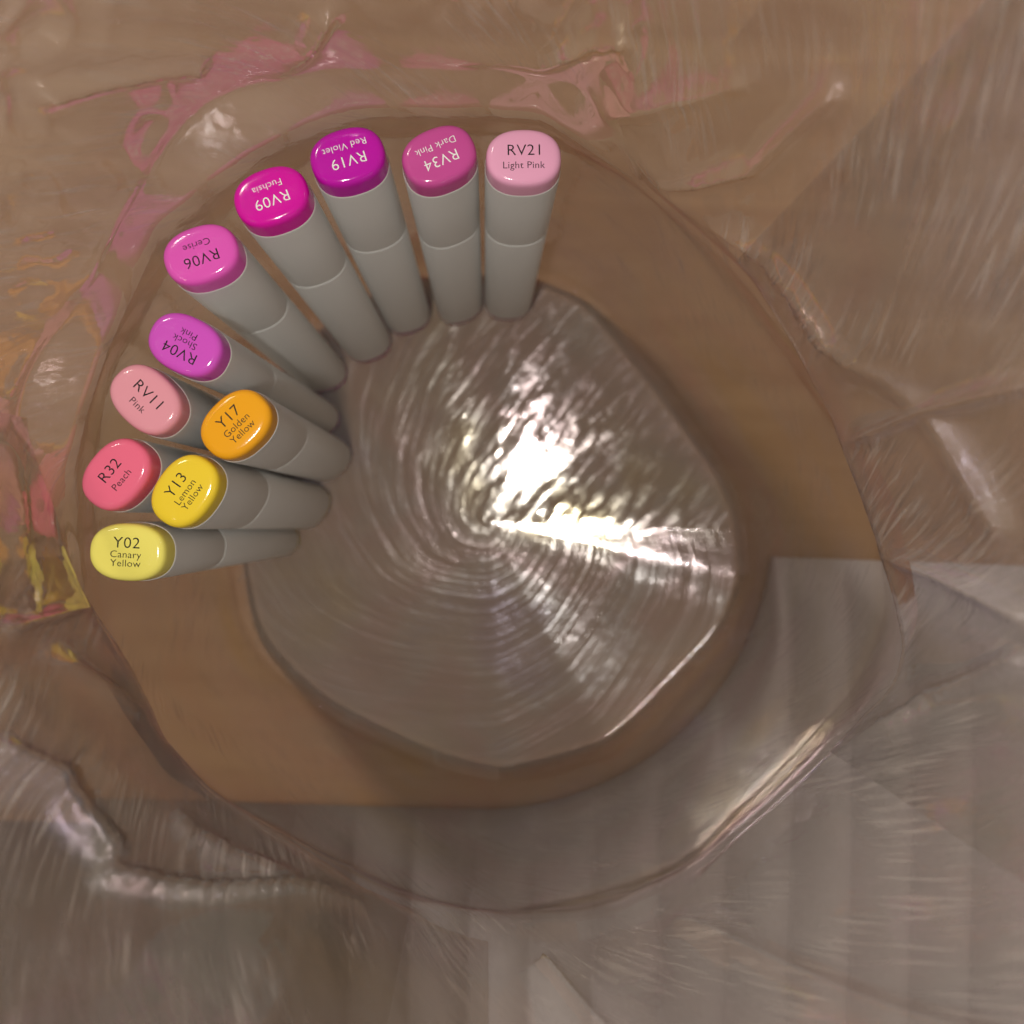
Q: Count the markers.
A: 11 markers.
